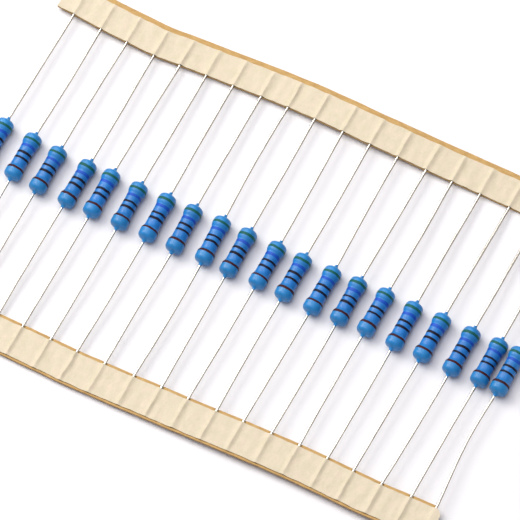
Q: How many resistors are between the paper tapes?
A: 20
